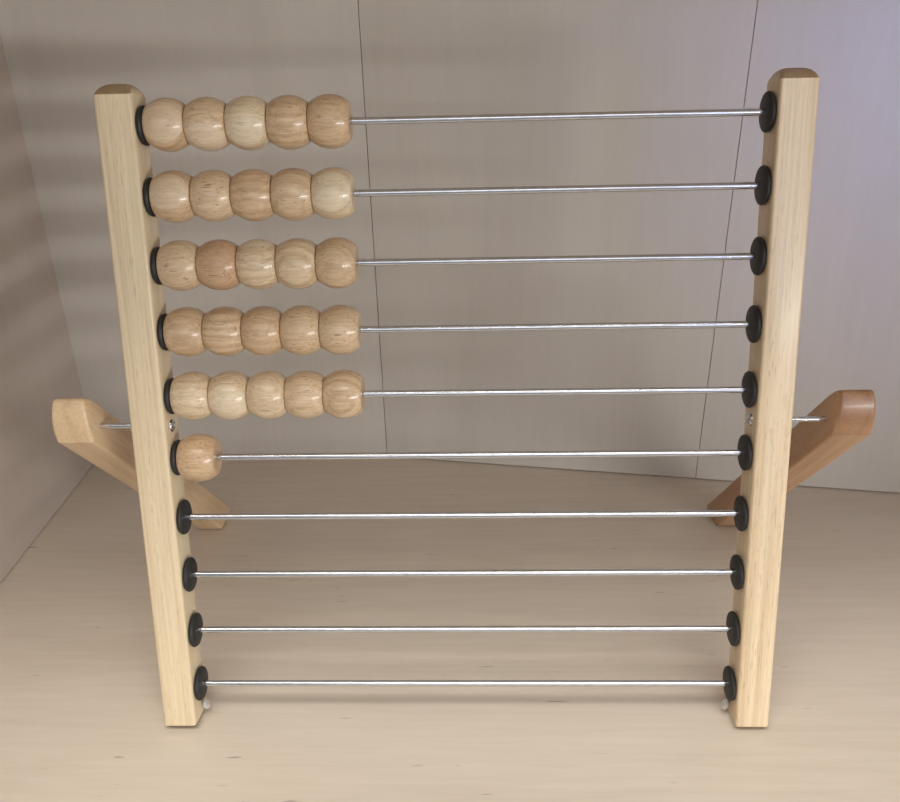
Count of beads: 26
